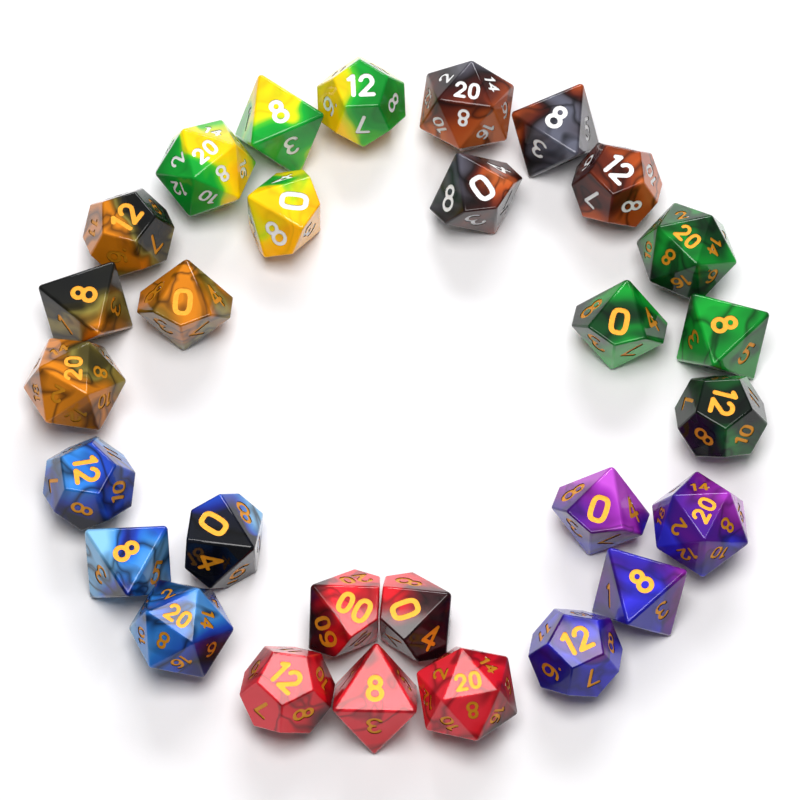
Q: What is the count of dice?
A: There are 29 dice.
